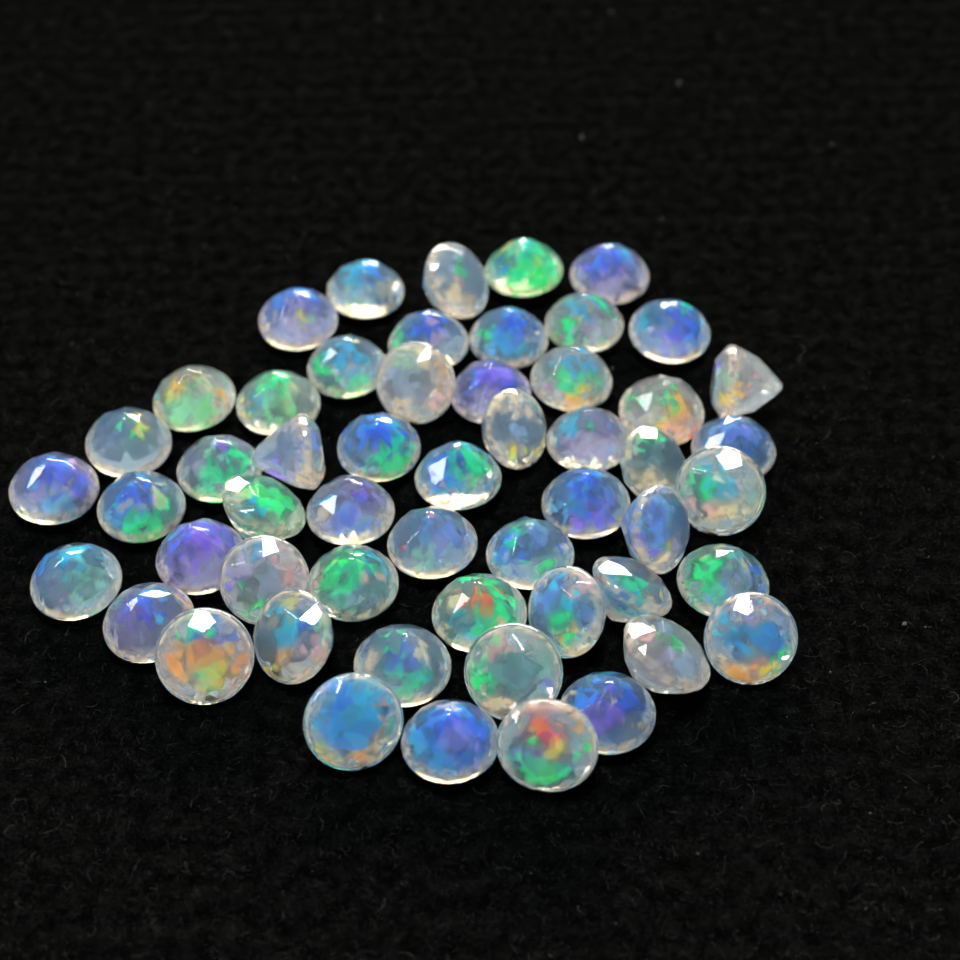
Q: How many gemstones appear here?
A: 54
